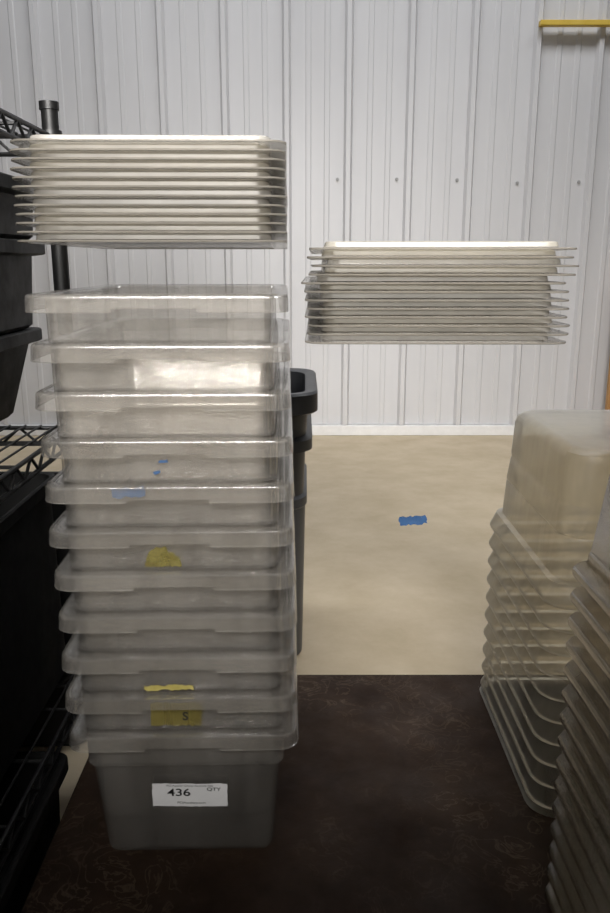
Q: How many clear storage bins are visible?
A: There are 11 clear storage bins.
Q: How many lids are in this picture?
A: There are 24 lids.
